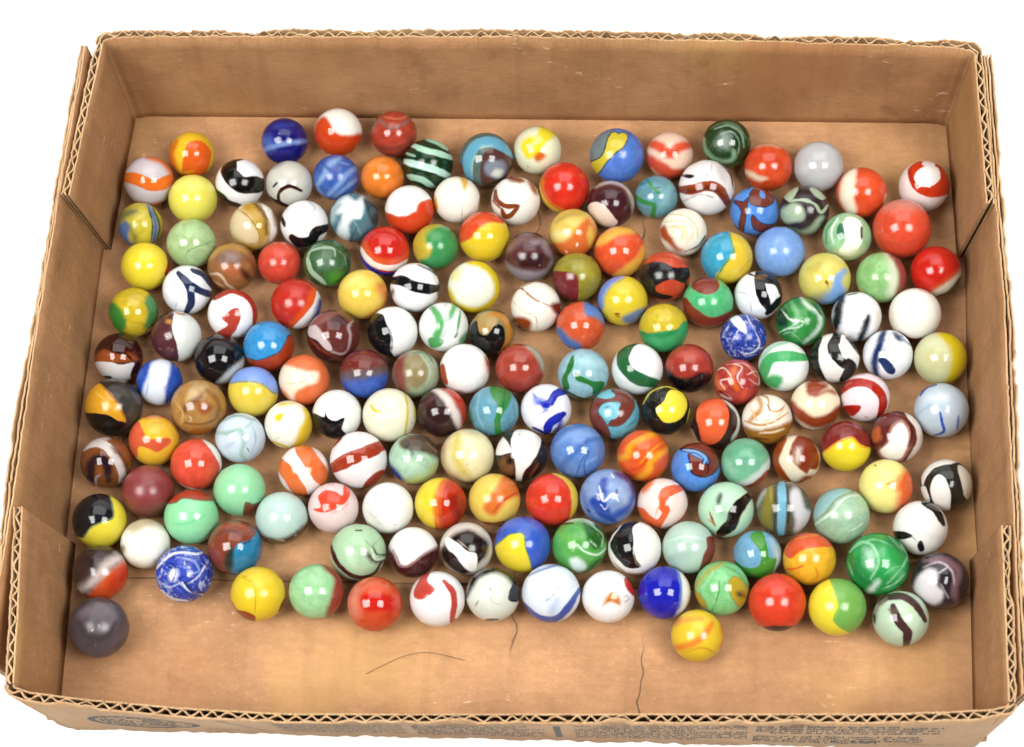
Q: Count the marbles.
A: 172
